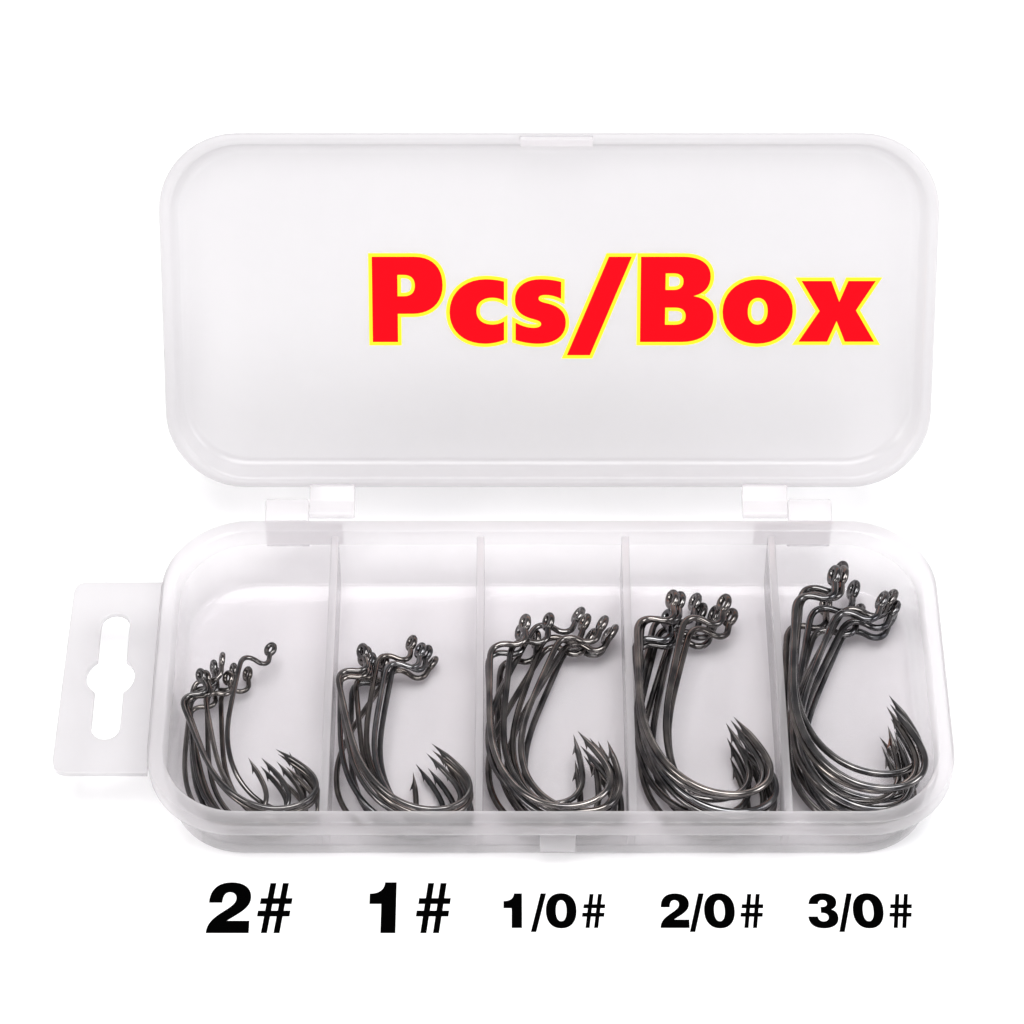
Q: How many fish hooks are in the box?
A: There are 50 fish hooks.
